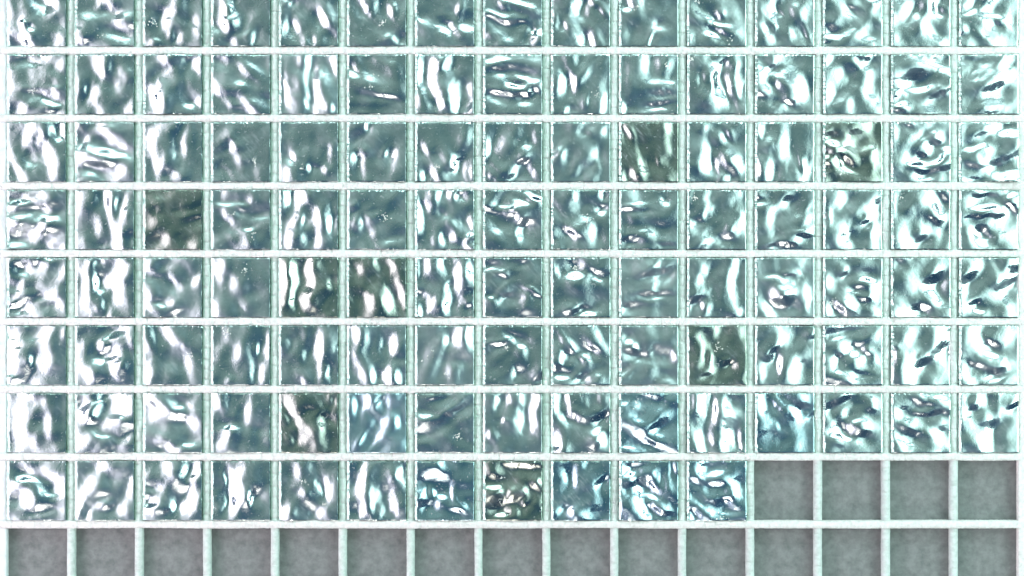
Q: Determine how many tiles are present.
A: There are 116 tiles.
